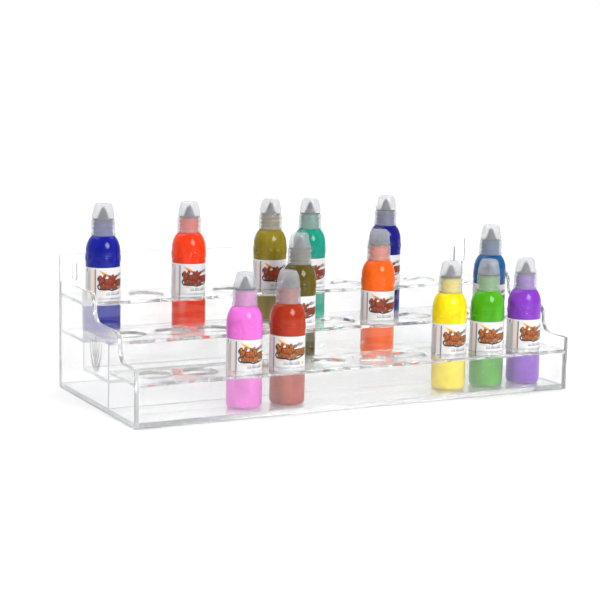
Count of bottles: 13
